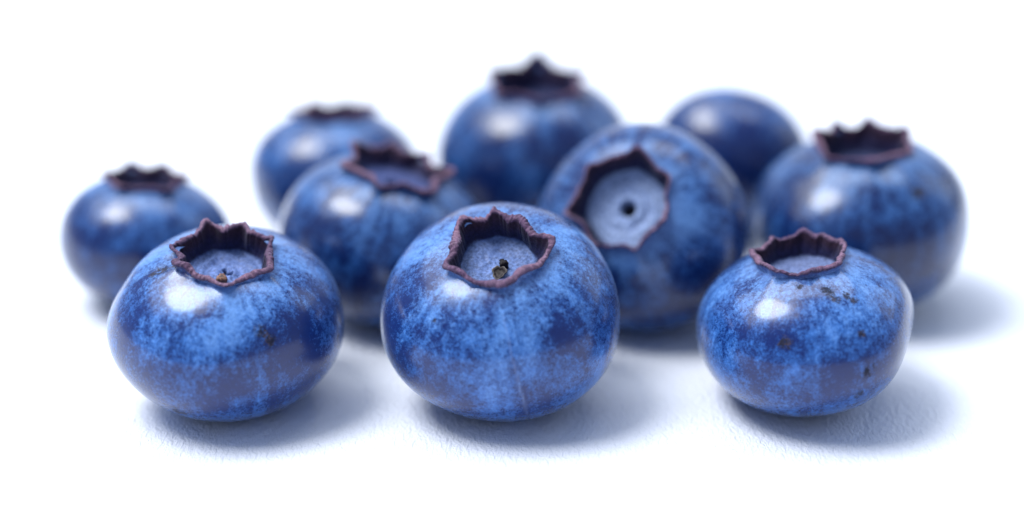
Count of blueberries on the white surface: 10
